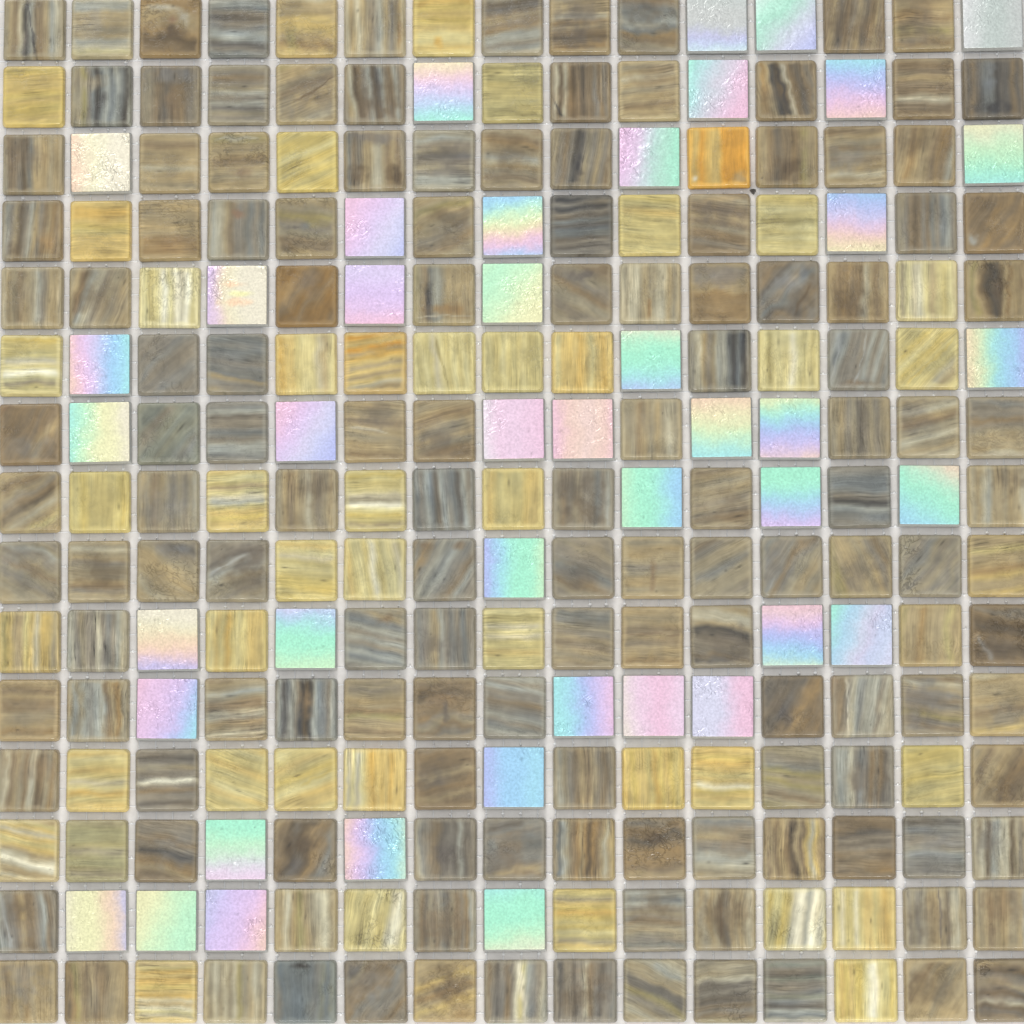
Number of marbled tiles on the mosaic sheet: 182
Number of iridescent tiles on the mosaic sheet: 43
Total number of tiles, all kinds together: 225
